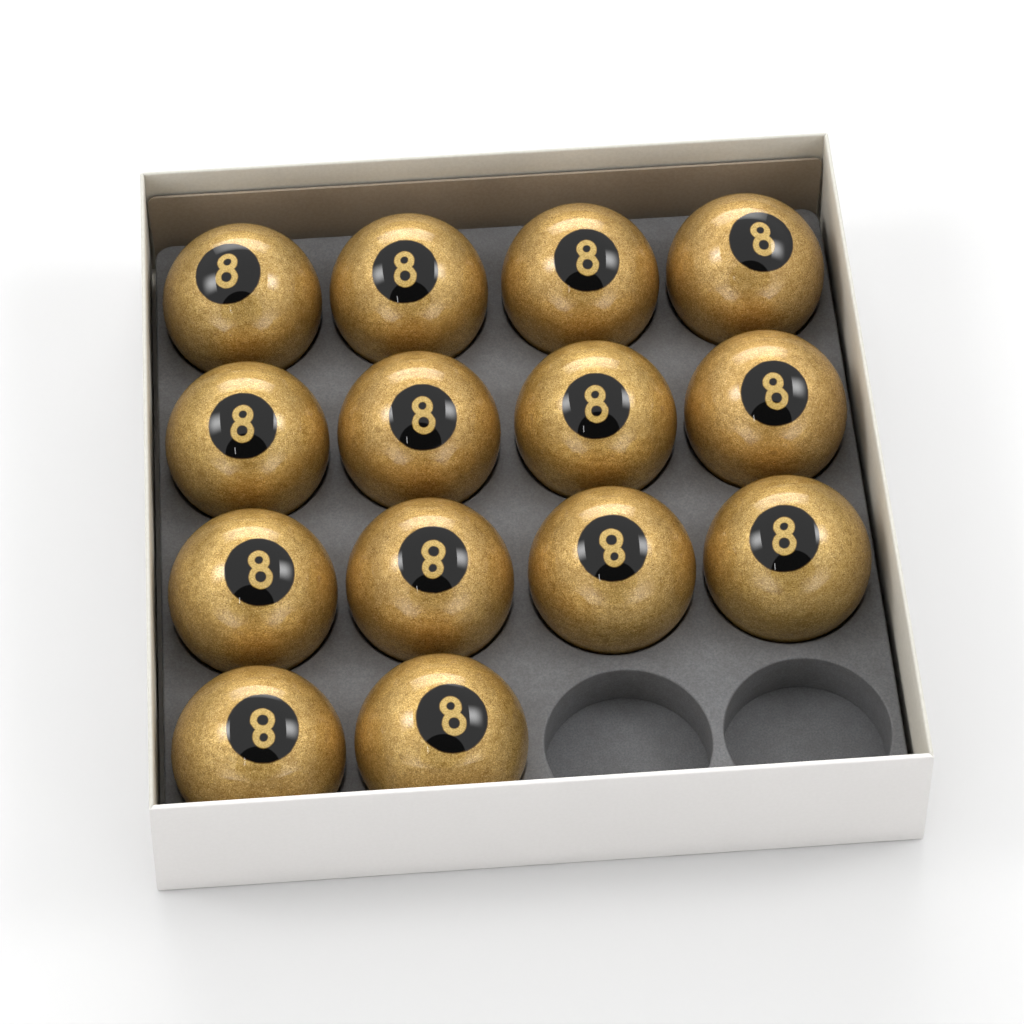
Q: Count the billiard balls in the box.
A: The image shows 14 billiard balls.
